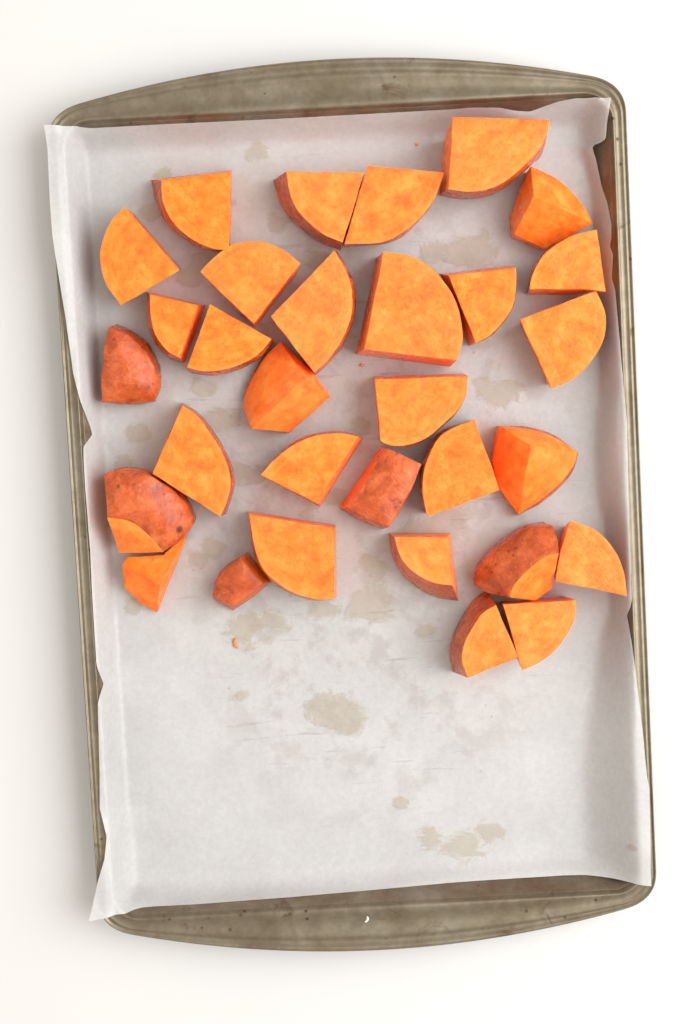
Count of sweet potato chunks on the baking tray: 31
